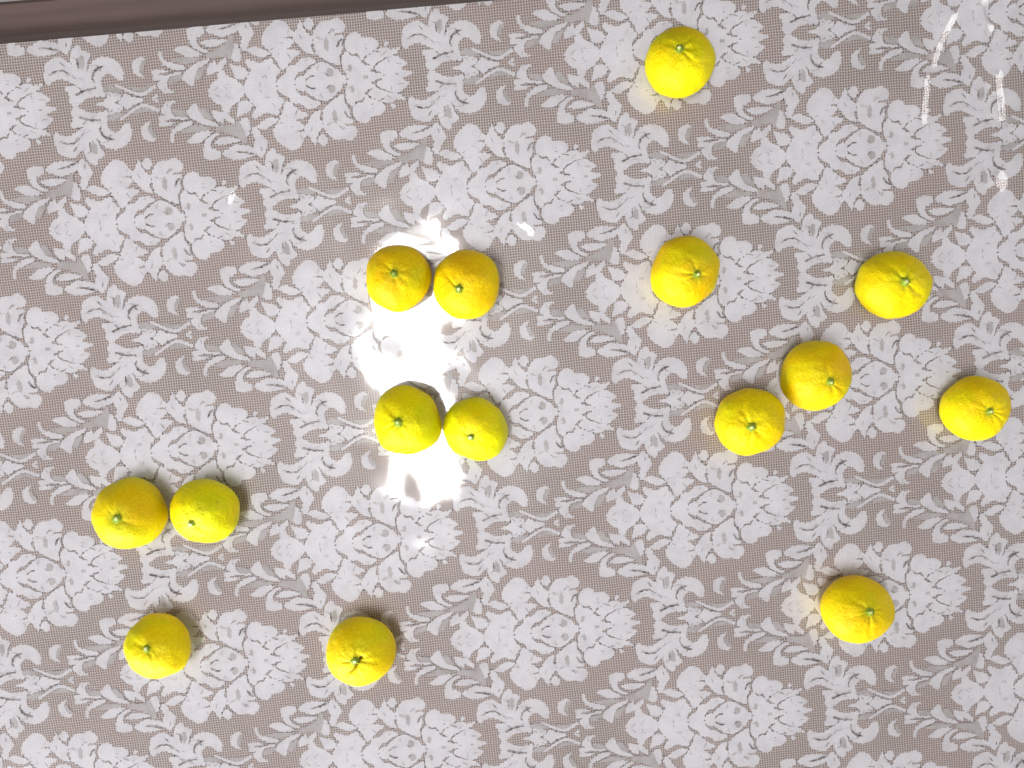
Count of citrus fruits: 15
